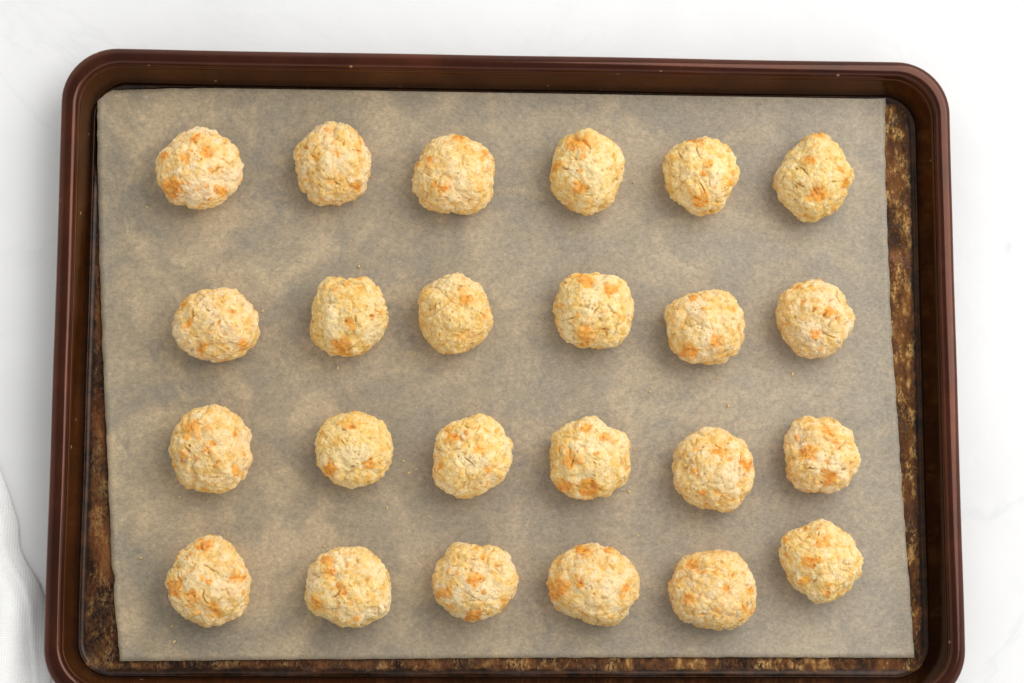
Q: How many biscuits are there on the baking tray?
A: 24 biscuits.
